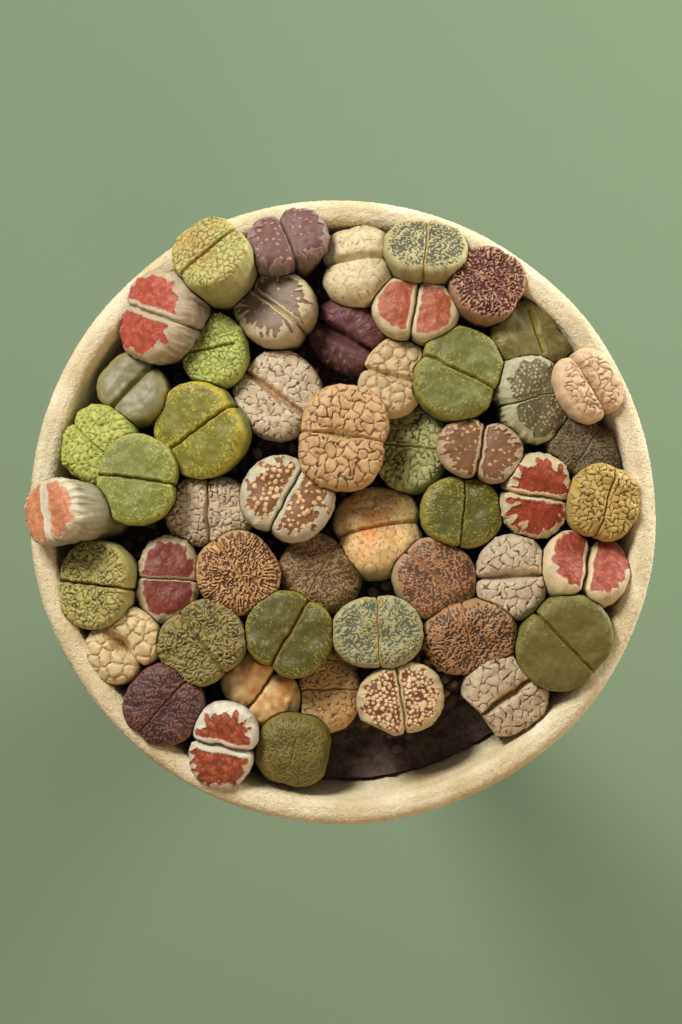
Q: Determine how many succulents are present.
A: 51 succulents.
